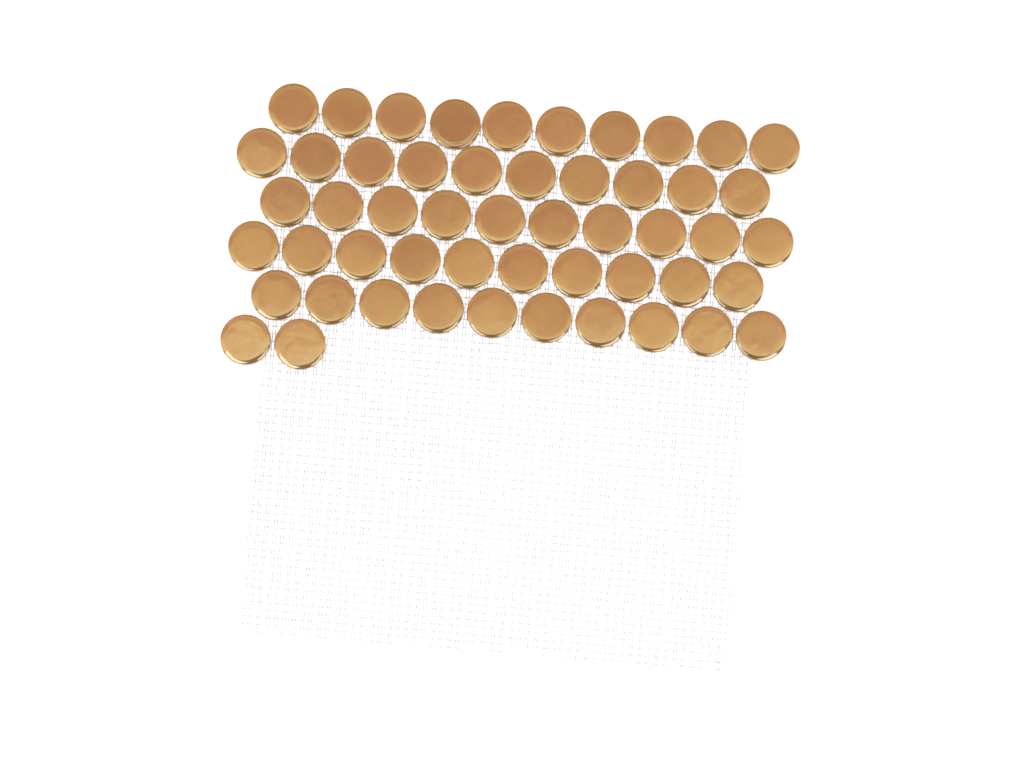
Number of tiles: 52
